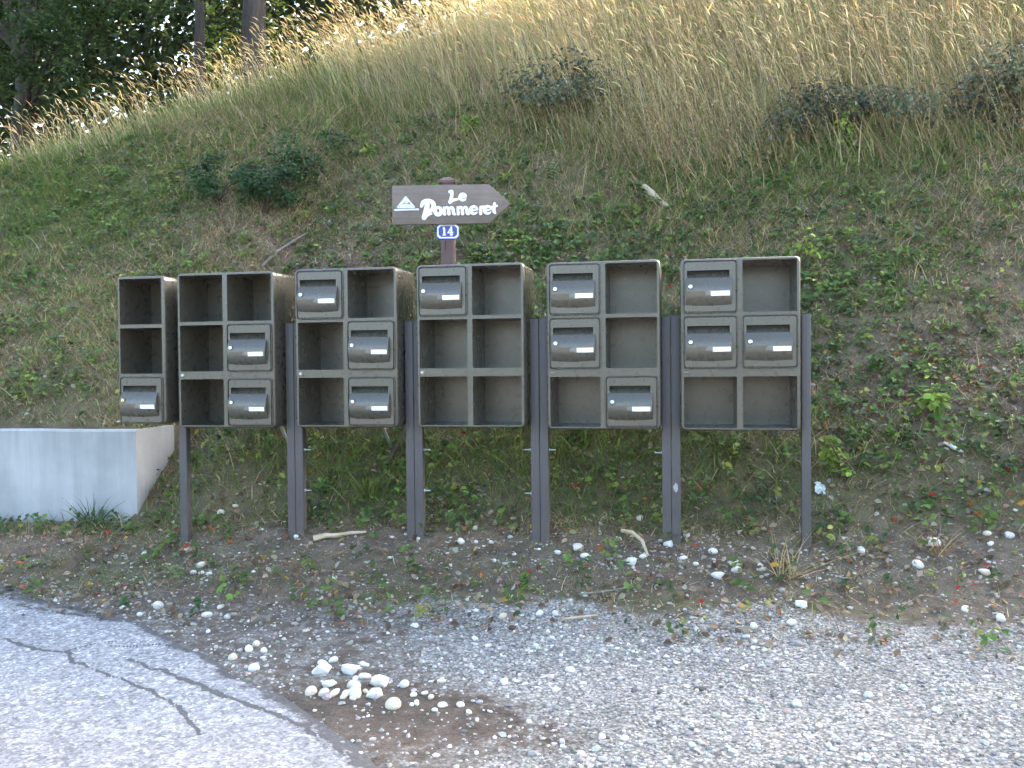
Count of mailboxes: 13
